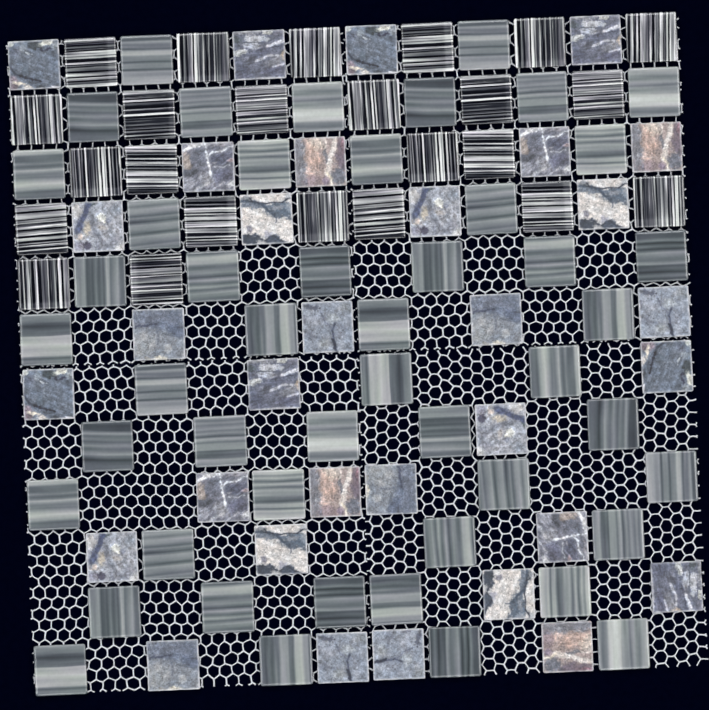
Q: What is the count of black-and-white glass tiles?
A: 24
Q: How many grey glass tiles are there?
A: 48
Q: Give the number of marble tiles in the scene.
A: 32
